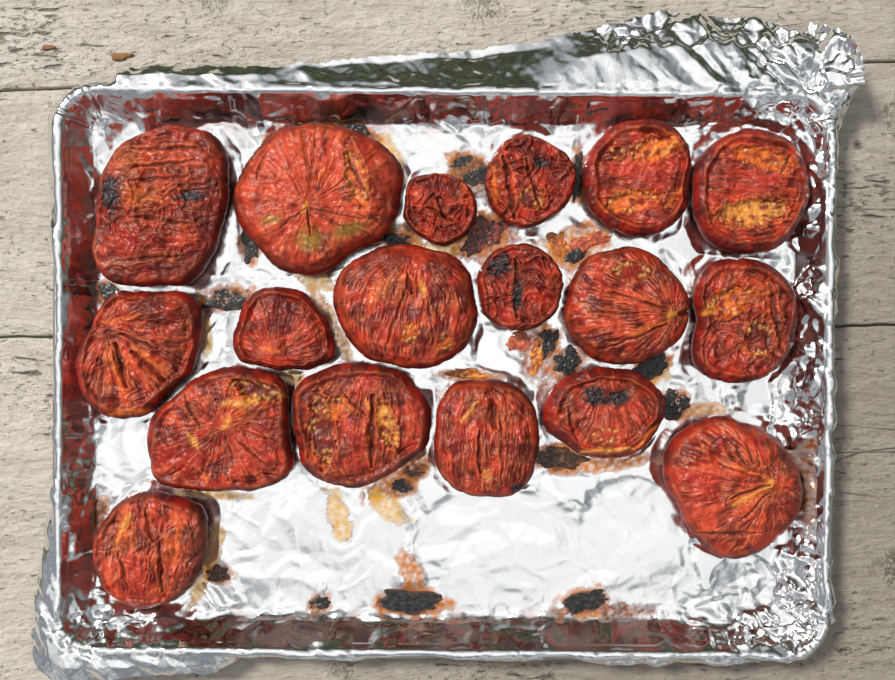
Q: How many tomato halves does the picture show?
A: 18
